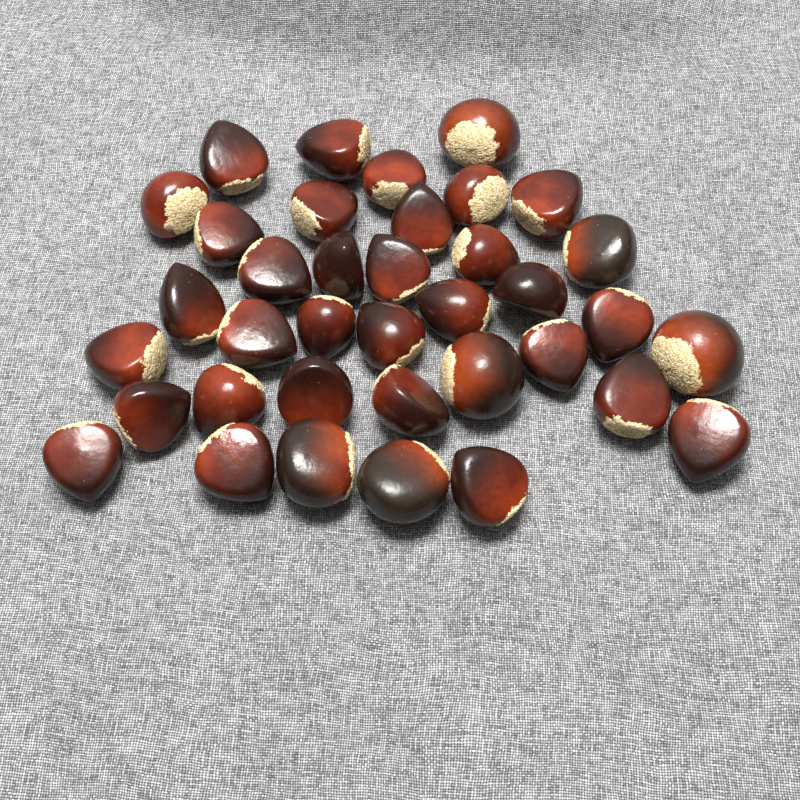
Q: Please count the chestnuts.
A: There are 37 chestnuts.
